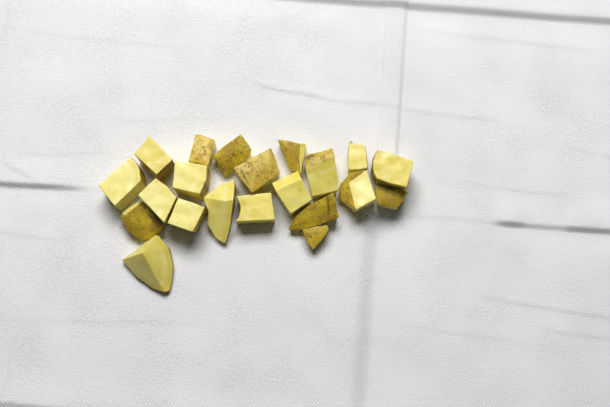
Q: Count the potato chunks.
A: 21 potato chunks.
